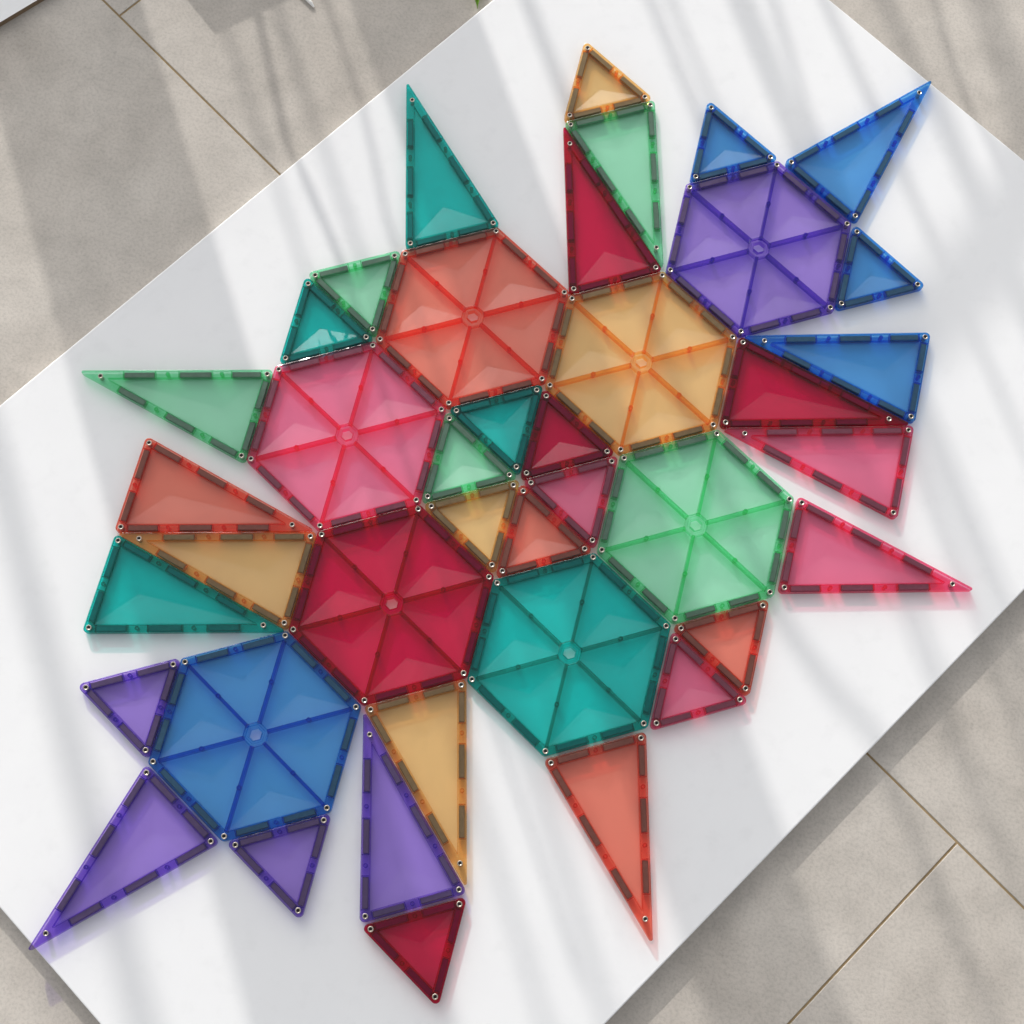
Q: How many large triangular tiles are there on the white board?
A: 16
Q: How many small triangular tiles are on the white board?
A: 16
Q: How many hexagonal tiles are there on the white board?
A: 8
